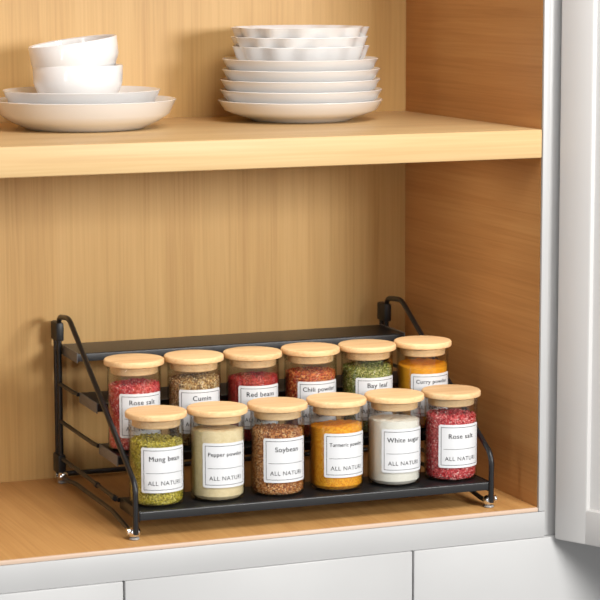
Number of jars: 12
